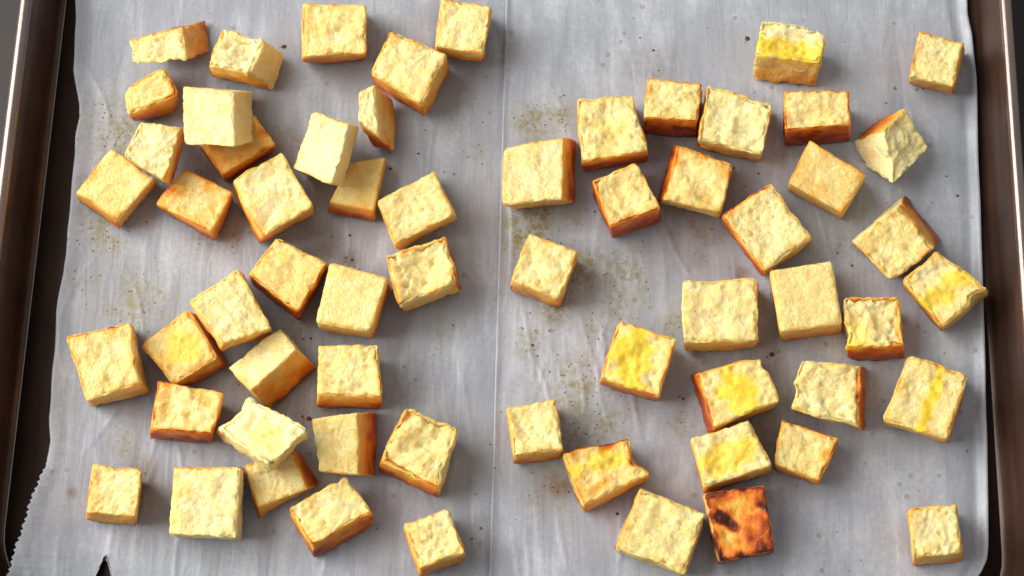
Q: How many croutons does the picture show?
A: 62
